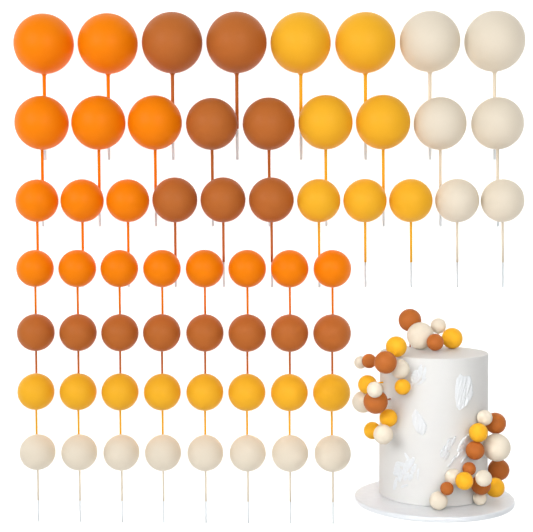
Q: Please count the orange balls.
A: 16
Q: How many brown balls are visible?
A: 26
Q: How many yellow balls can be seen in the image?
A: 24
